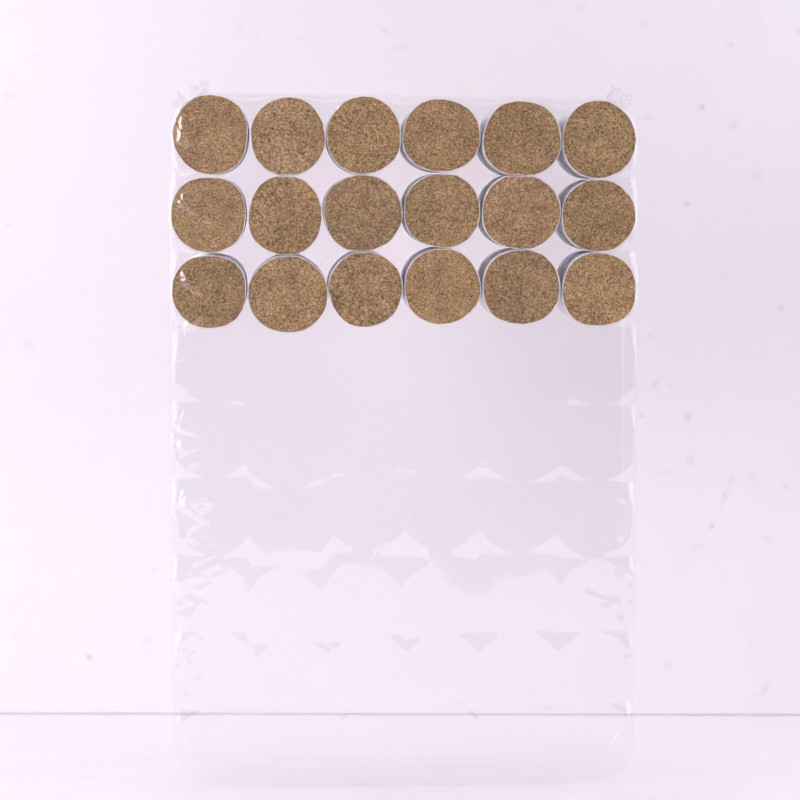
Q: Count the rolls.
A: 18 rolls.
